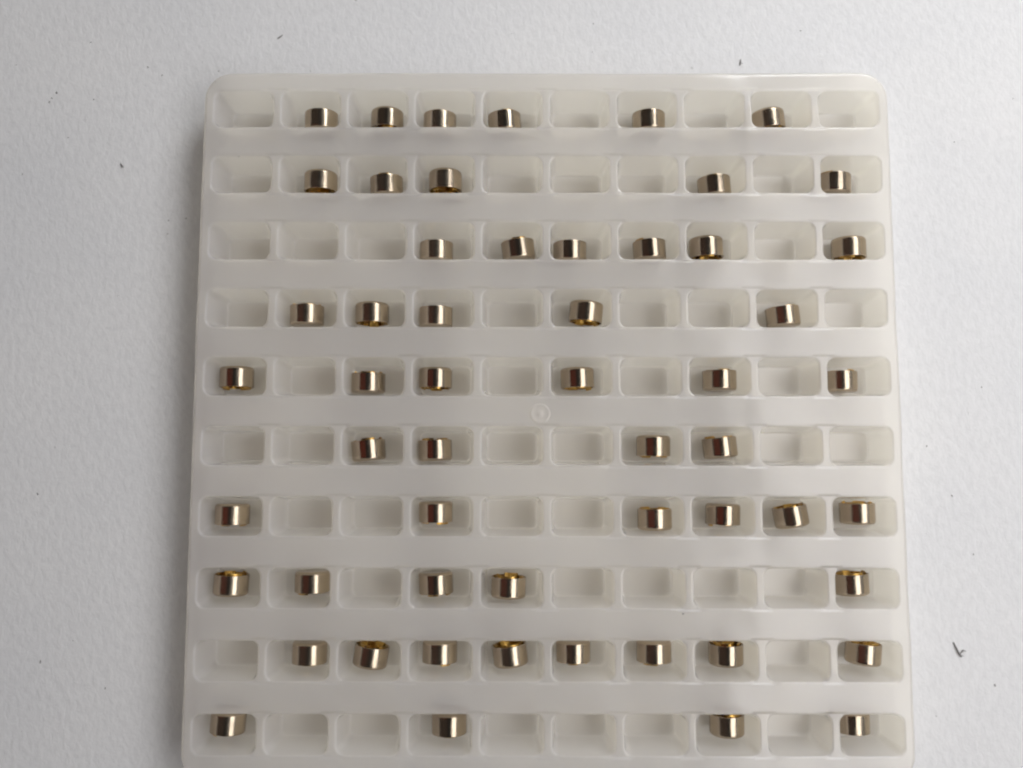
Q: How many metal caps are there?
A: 55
